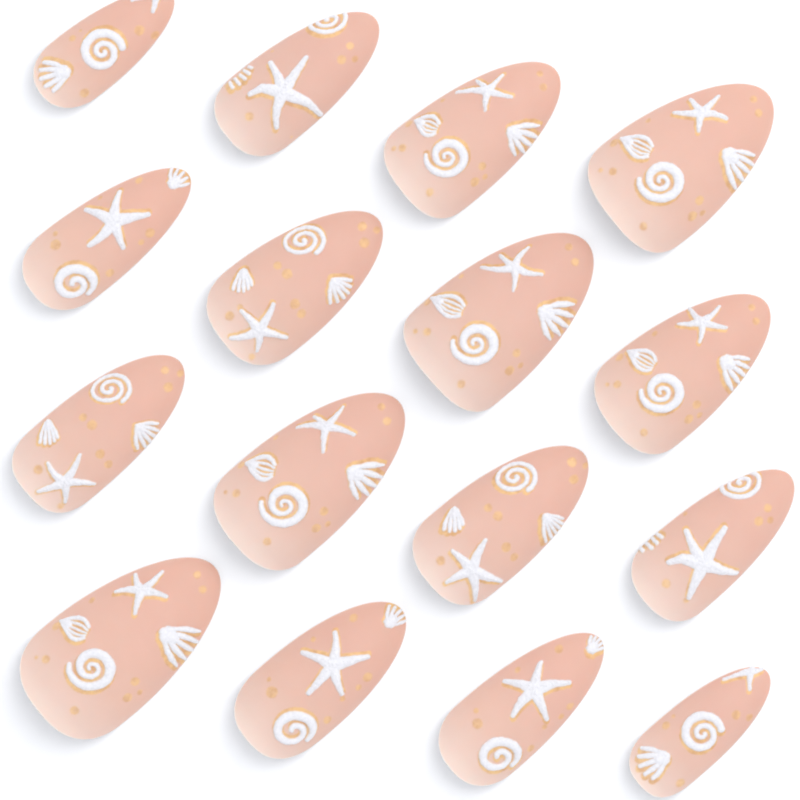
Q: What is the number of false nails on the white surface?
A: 16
